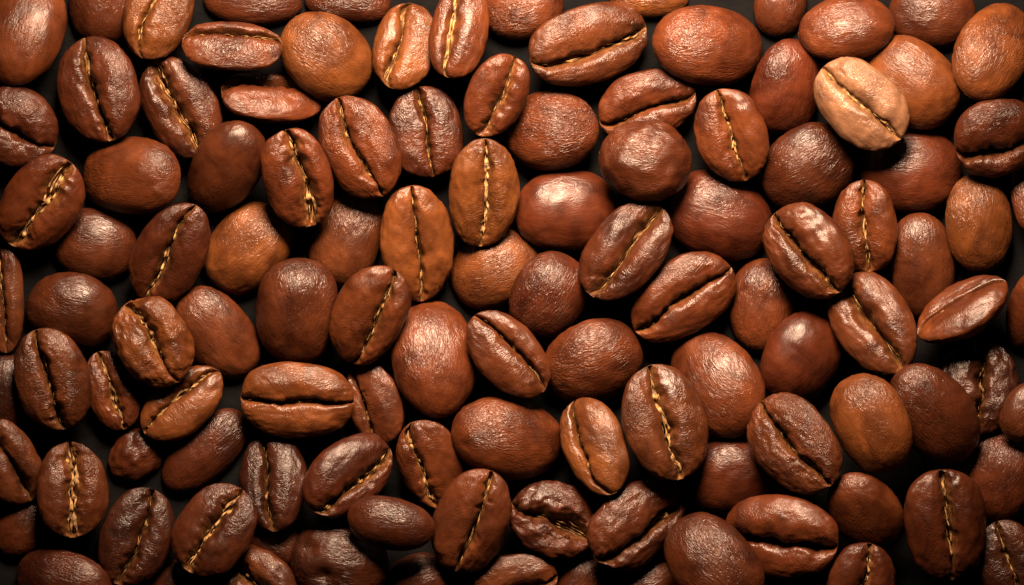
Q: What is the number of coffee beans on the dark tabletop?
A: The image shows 115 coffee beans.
